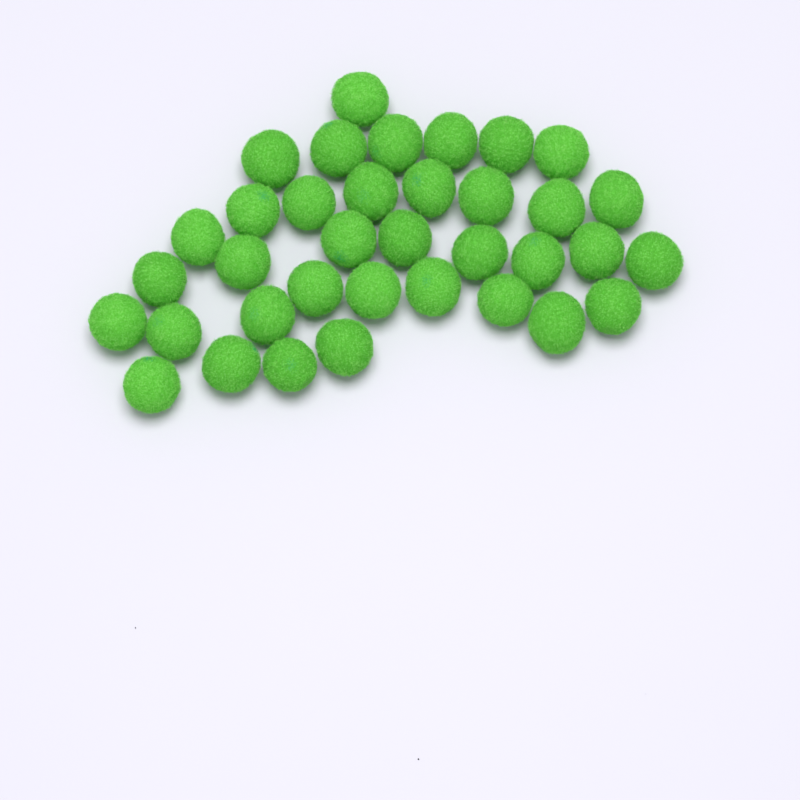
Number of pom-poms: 36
